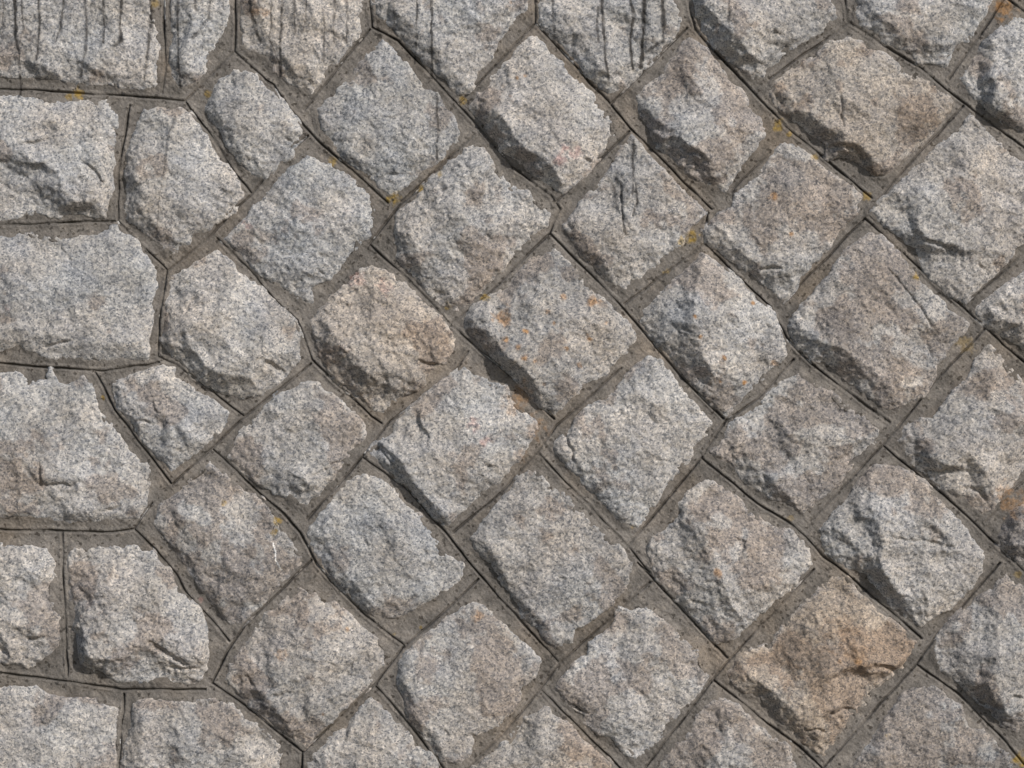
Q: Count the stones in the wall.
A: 53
